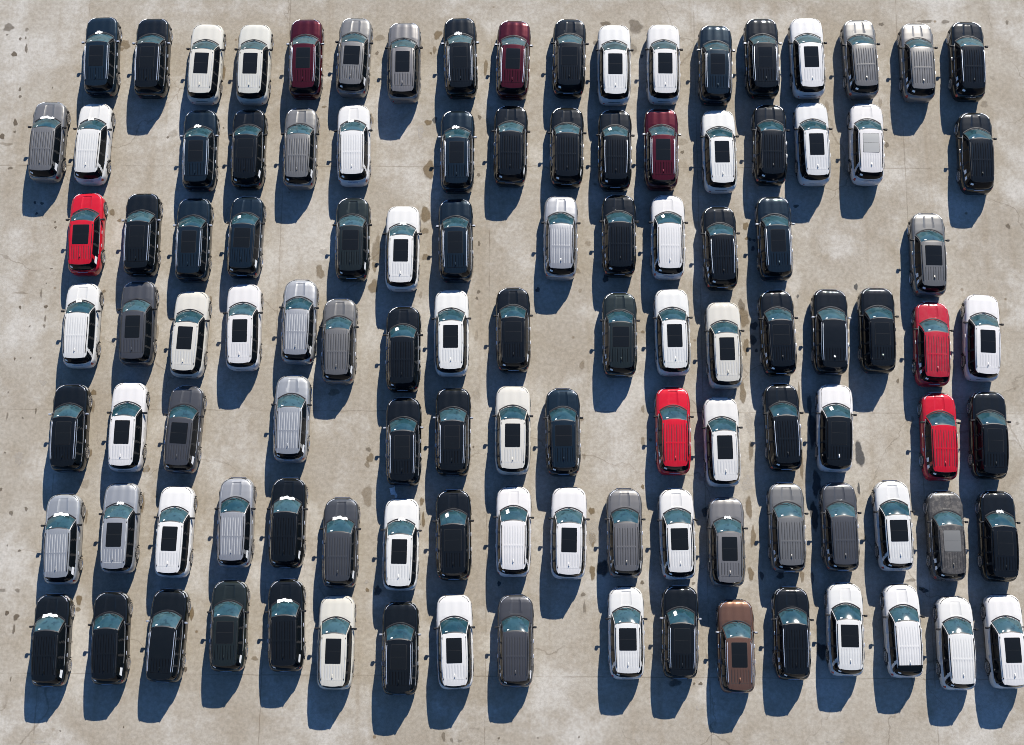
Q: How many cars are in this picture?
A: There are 113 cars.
